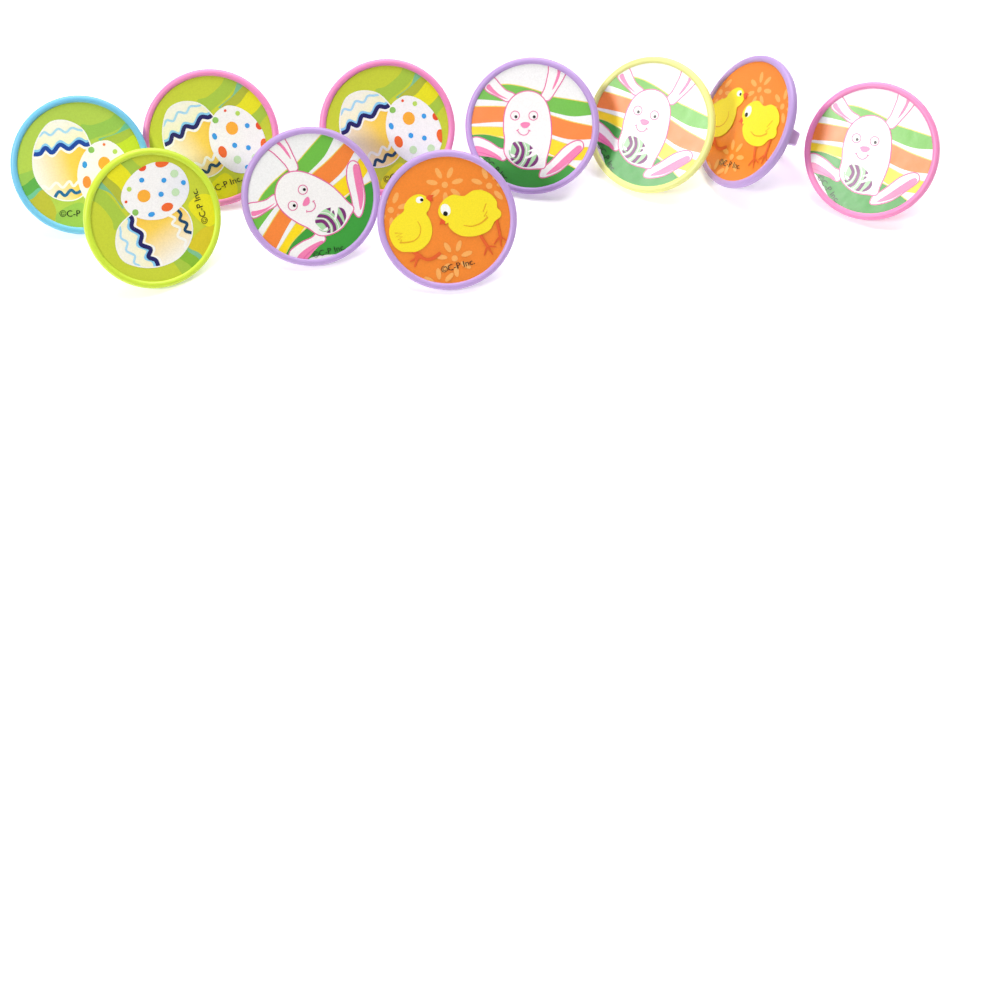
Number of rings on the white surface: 10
